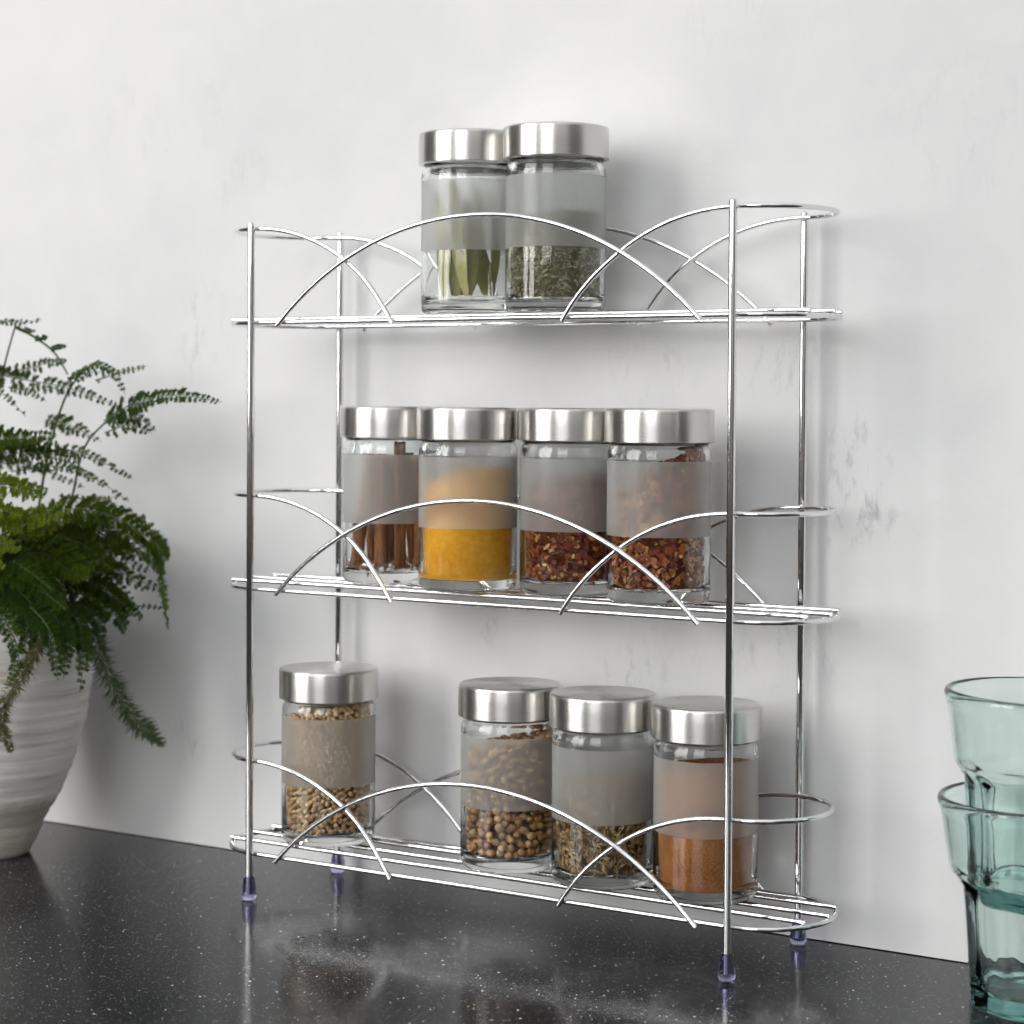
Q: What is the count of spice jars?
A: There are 10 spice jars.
